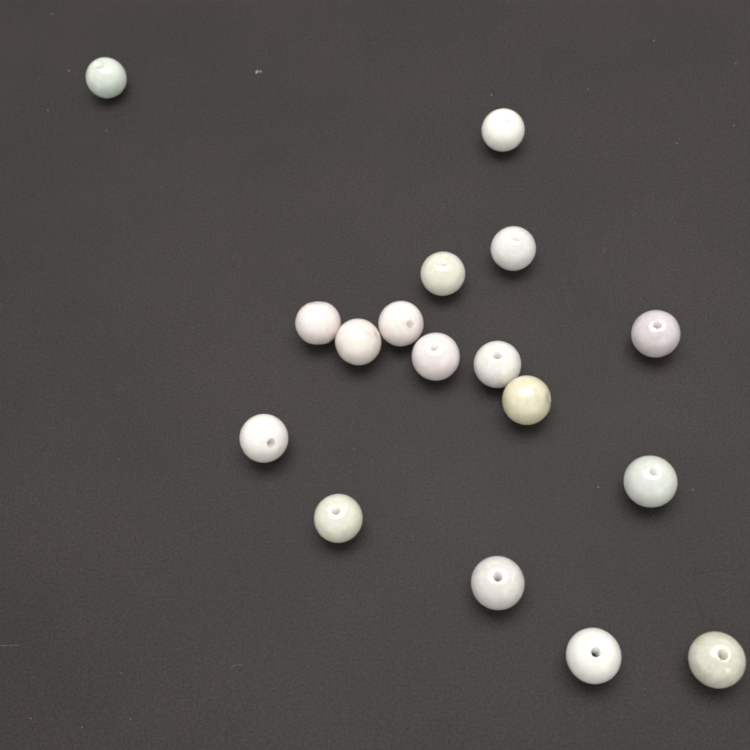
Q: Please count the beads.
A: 17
